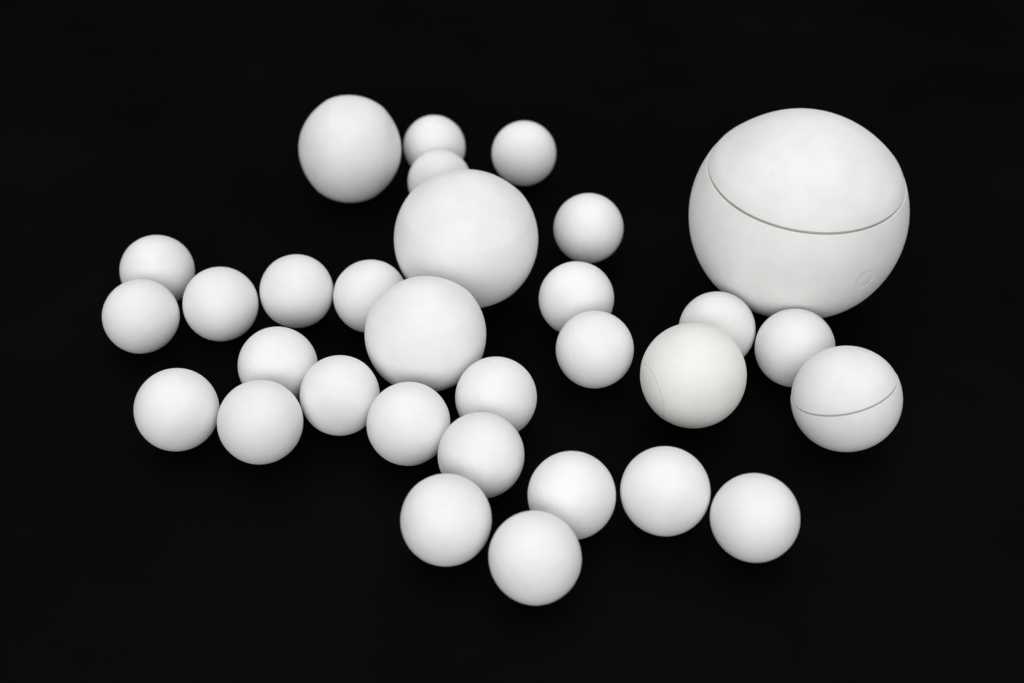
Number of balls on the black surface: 31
